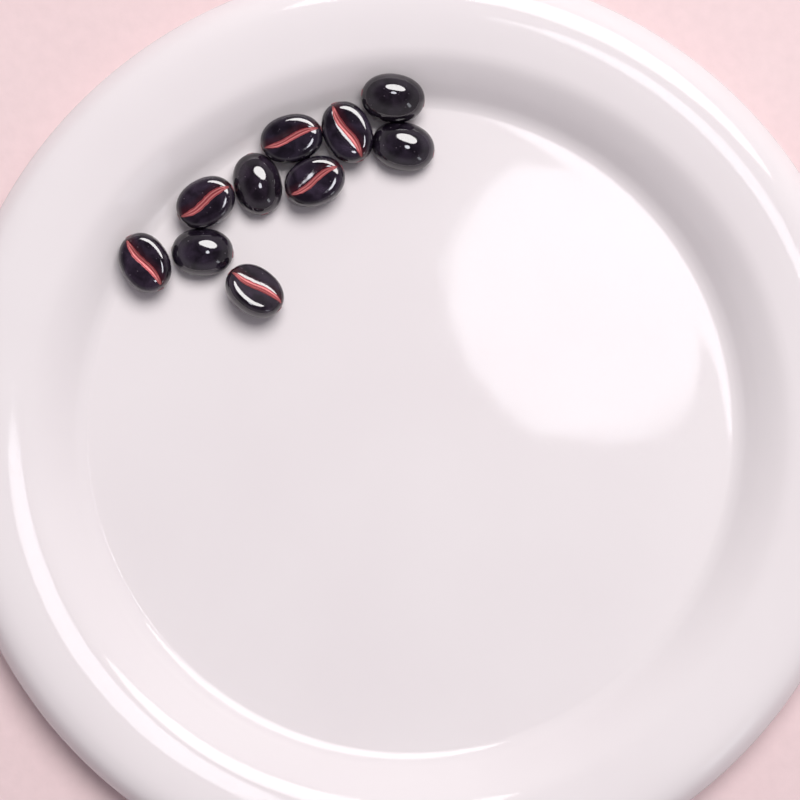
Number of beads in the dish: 10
